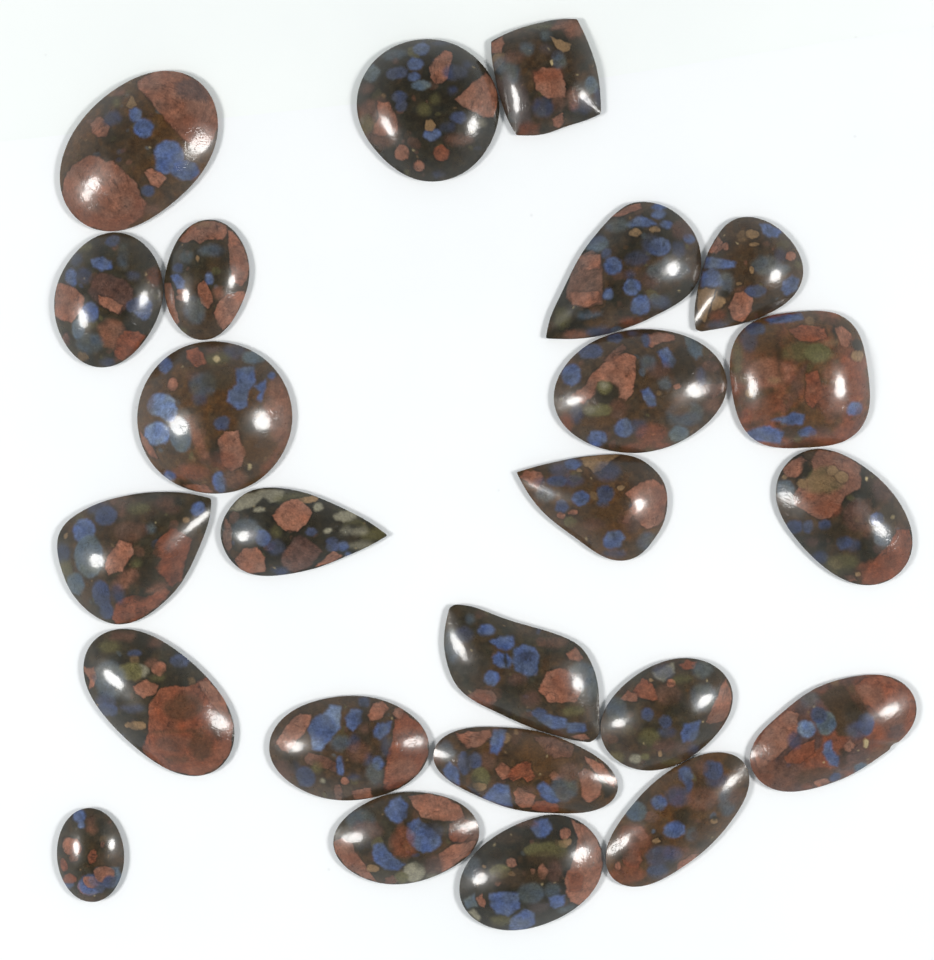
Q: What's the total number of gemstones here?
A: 24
